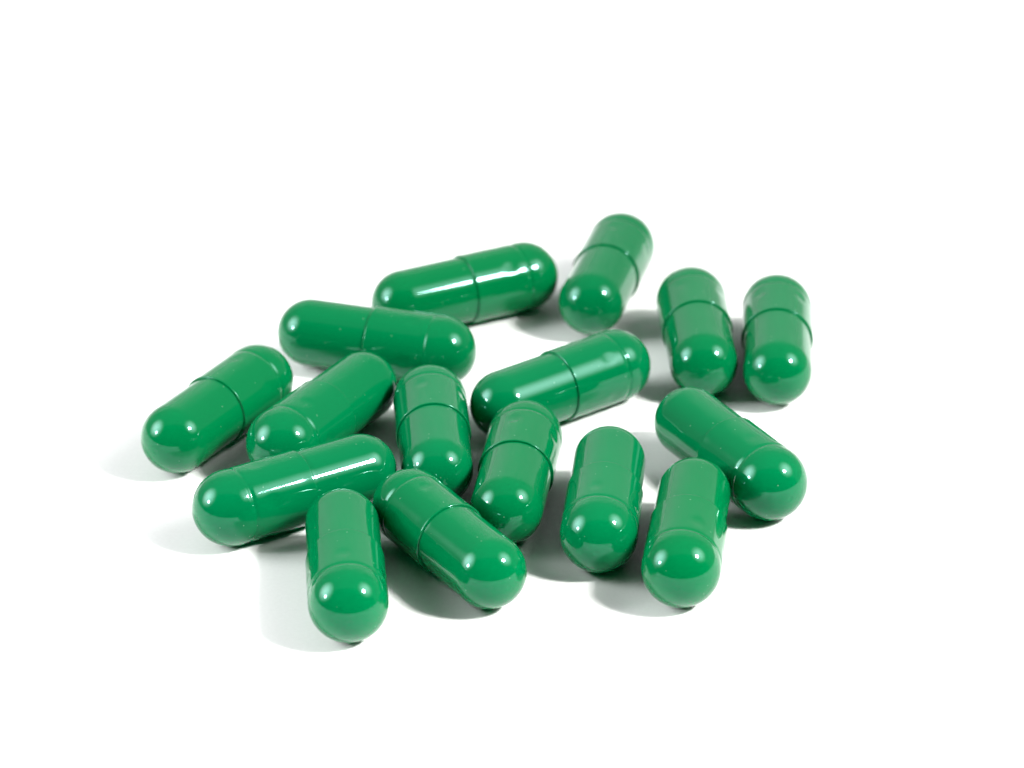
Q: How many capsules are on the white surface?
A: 16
